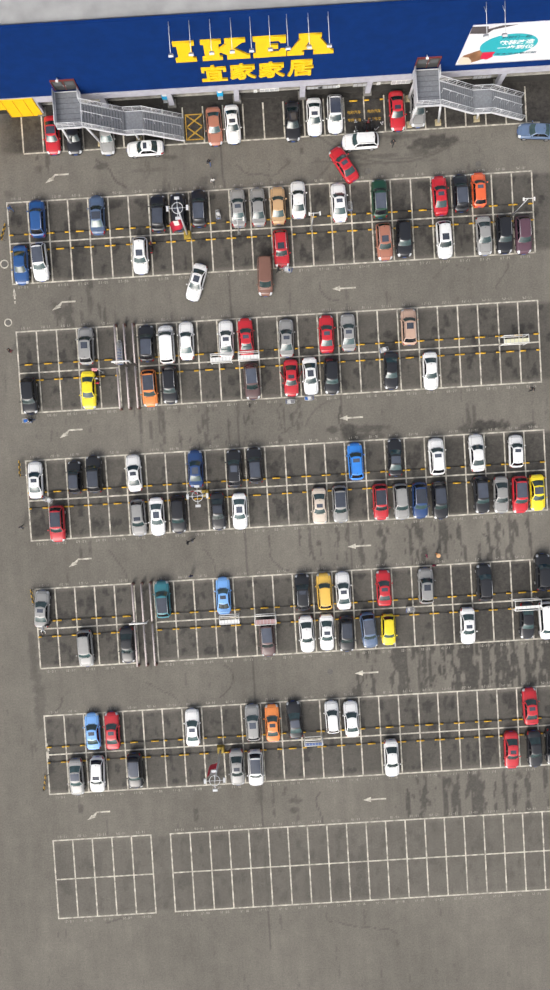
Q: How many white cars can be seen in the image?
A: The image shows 34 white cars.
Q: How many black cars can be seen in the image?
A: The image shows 32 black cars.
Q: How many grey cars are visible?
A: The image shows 18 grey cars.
